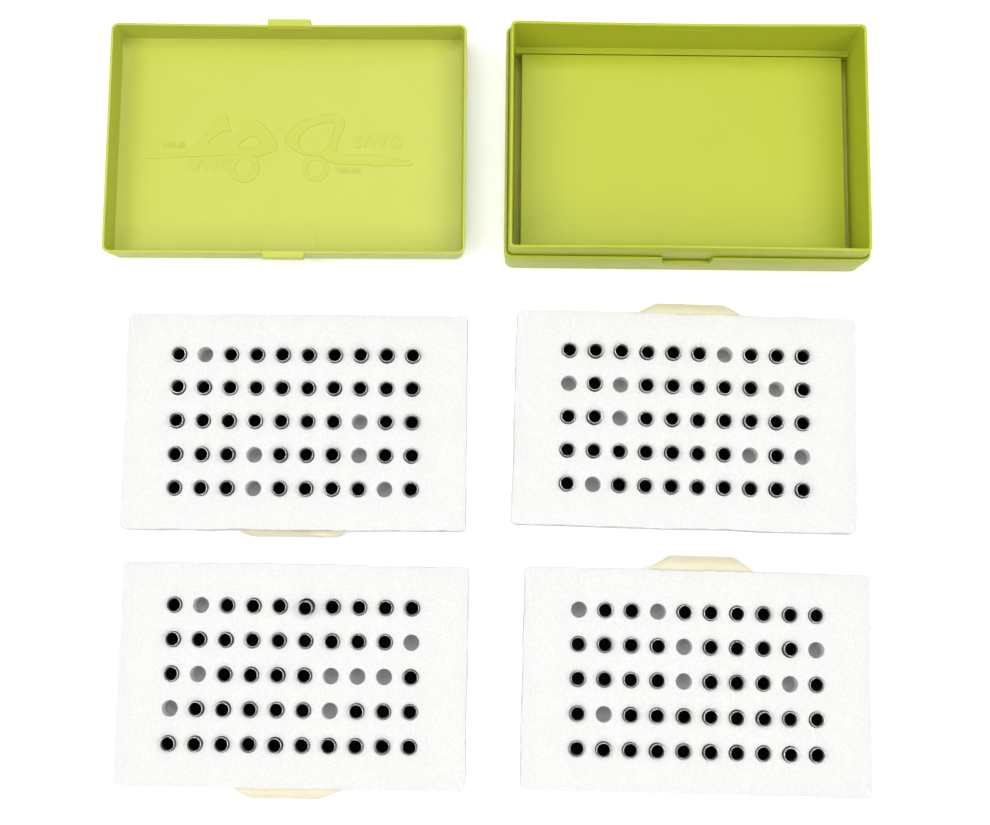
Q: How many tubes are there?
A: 171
